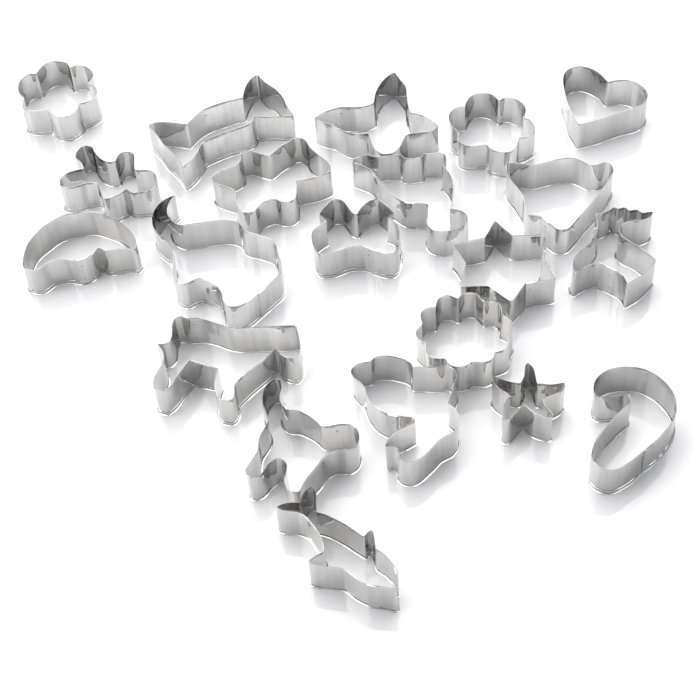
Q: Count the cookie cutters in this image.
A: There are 21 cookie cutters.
